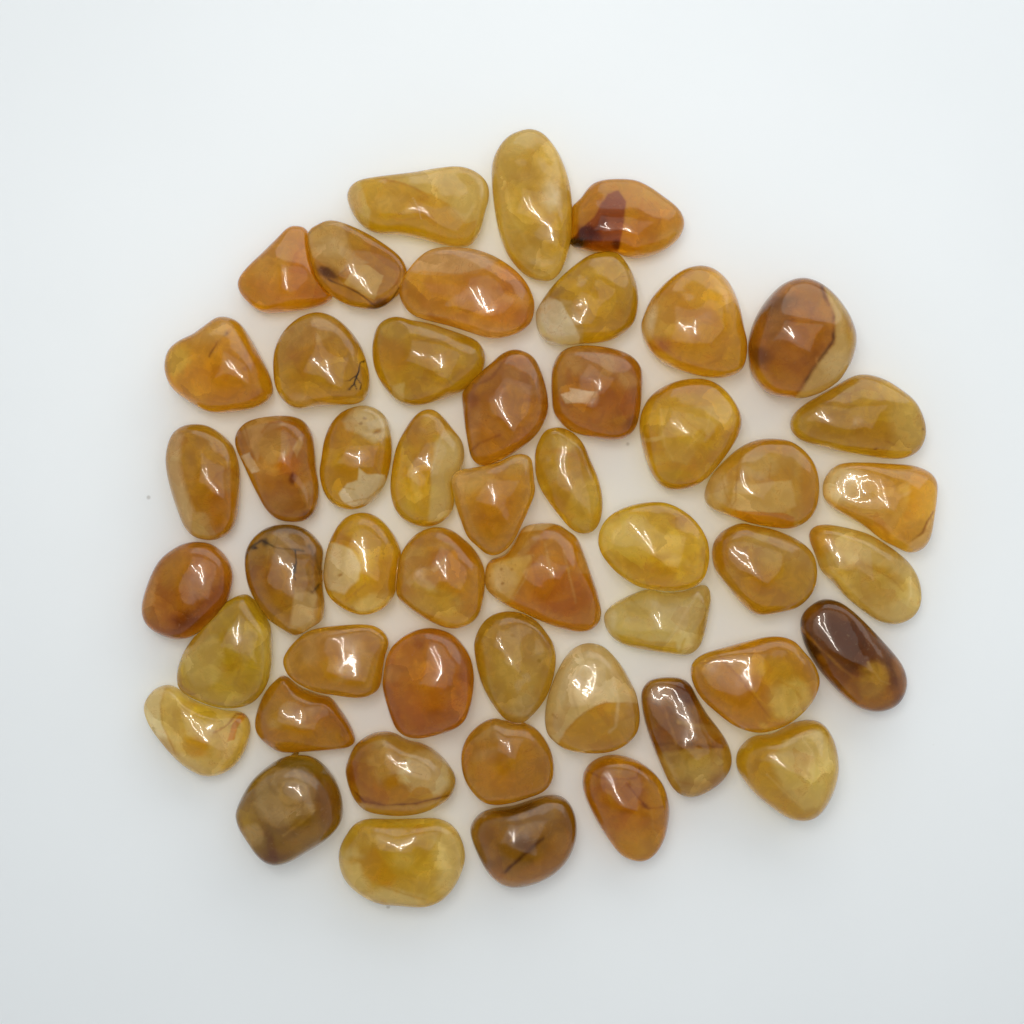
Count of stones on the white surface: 50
